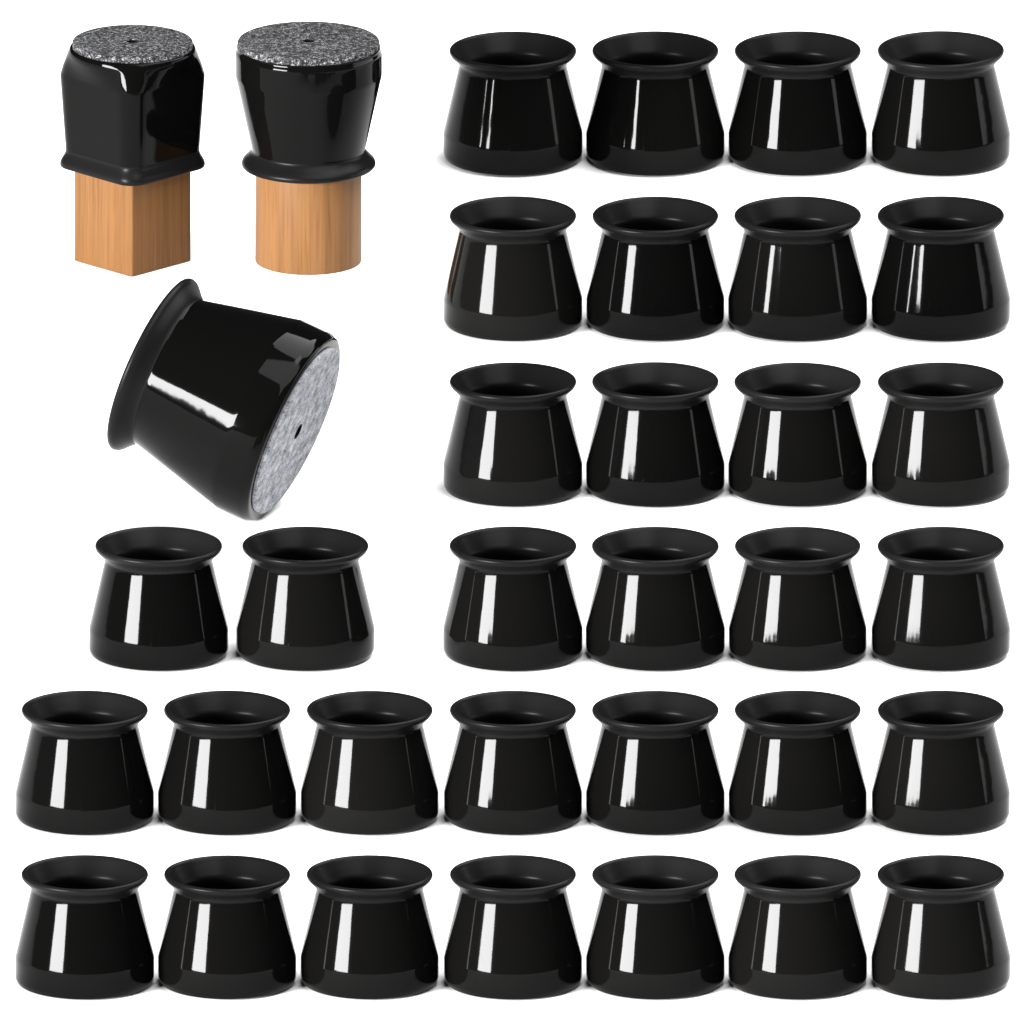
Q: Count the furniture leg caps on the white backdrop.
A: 35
